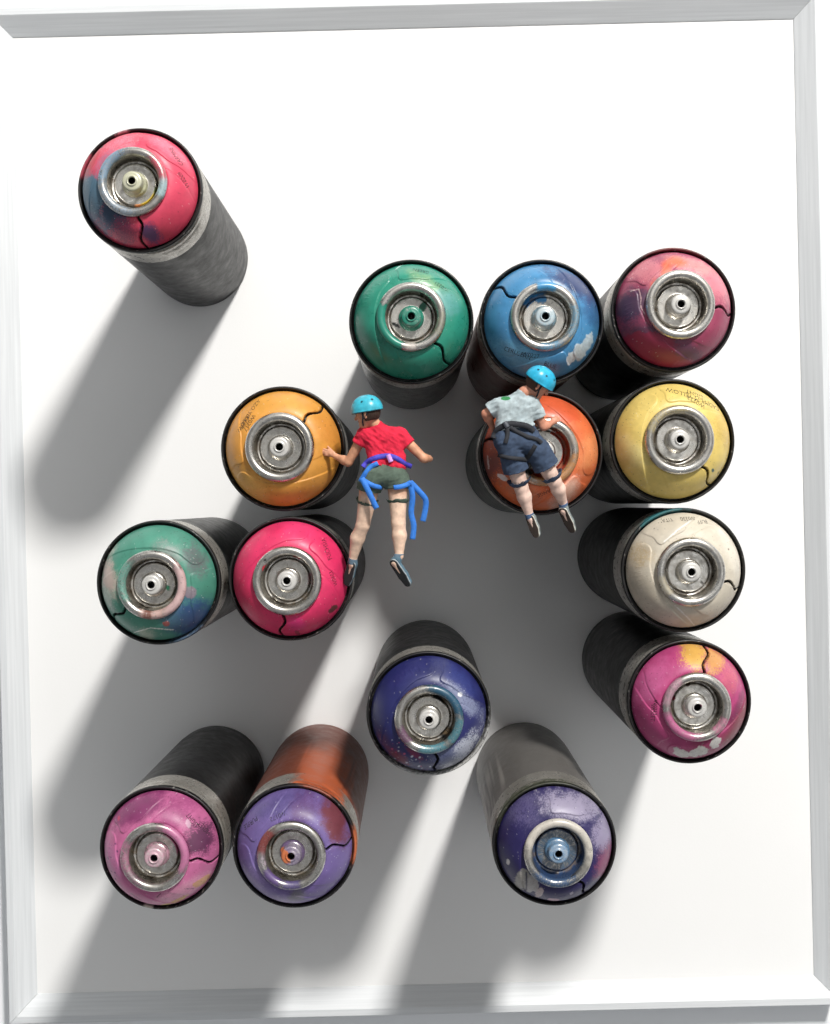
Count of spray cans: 15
